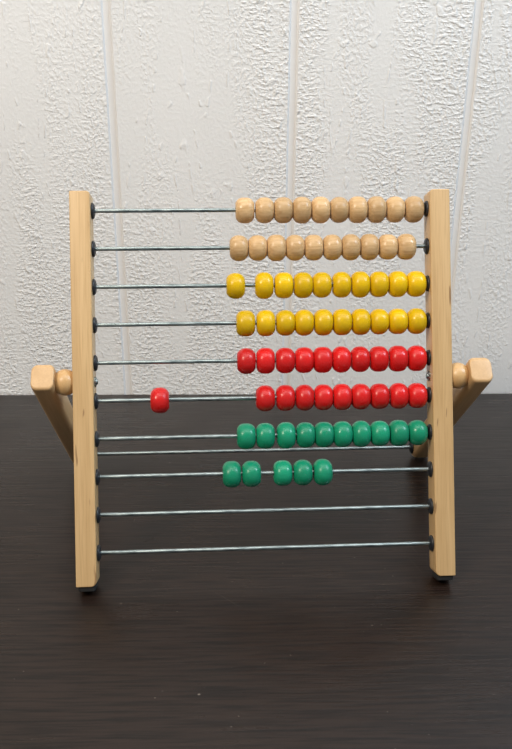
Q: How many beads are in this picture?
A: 75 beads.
